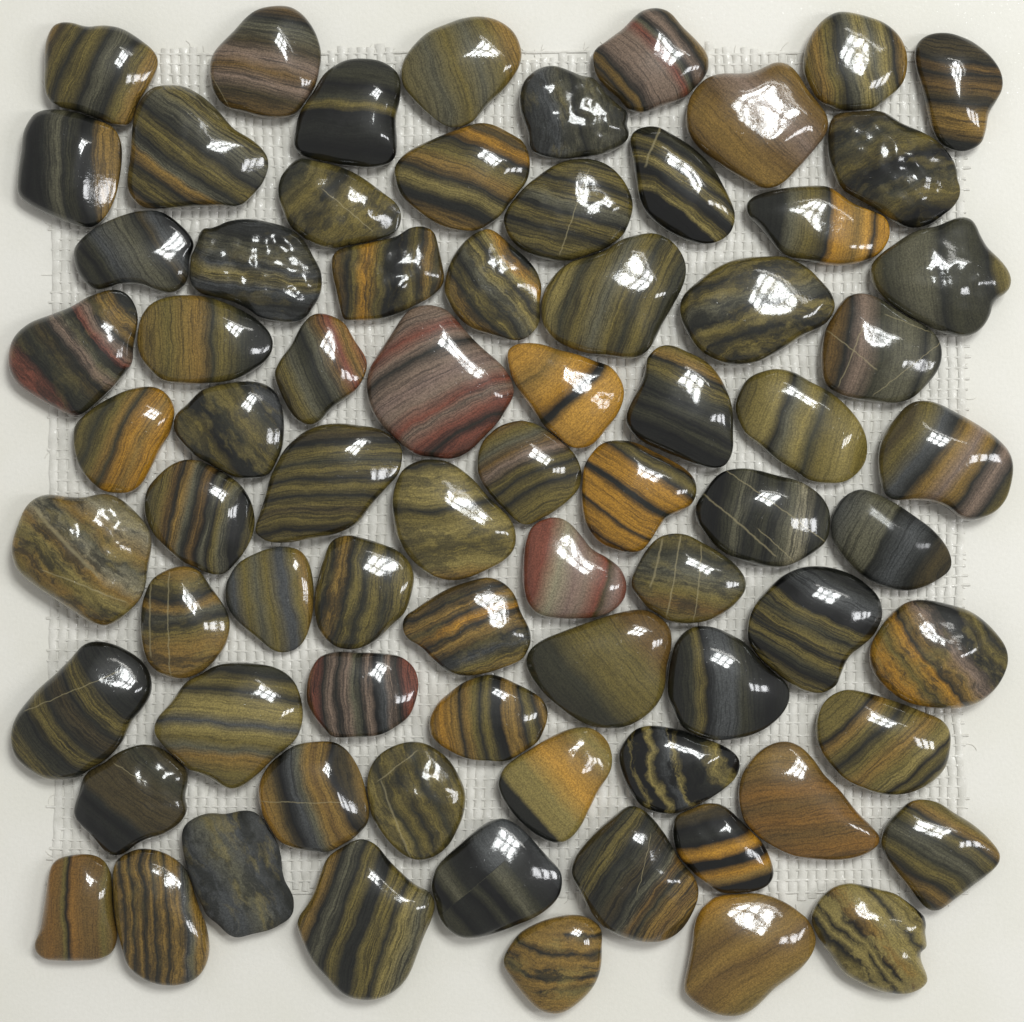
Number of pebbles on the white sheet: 75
